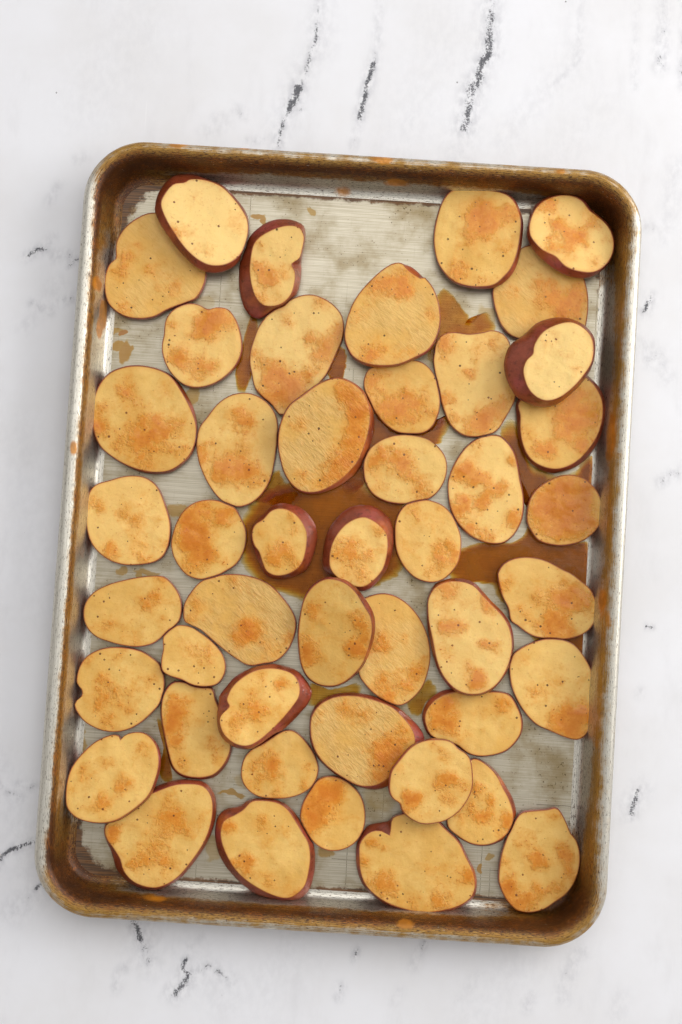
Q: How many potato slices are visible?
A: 46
